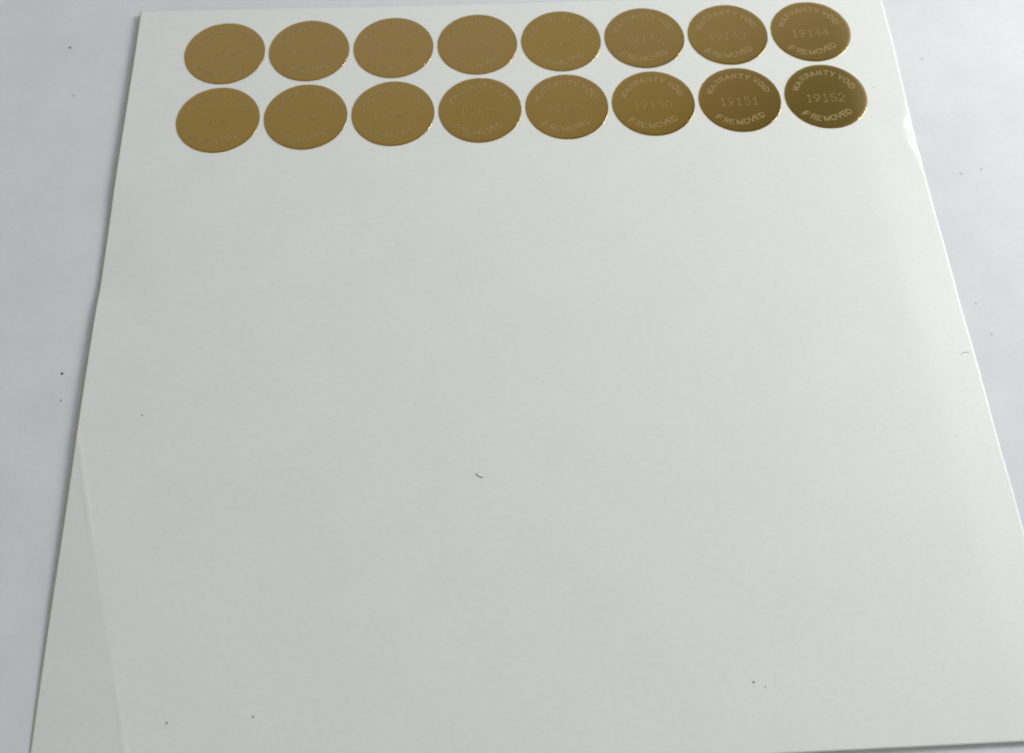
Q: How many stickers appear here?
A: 16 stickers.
